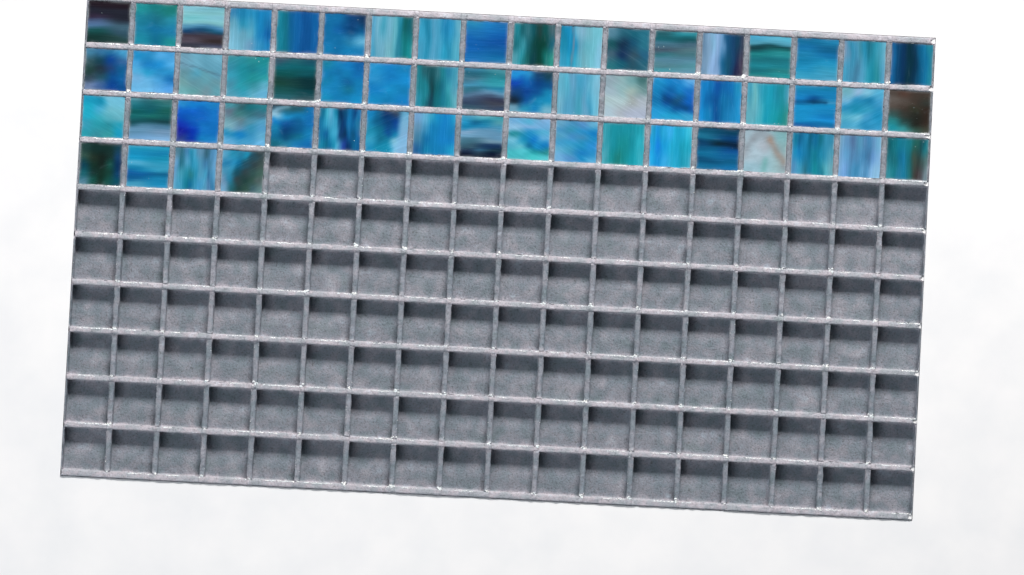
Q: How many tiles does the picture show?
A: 58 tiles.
